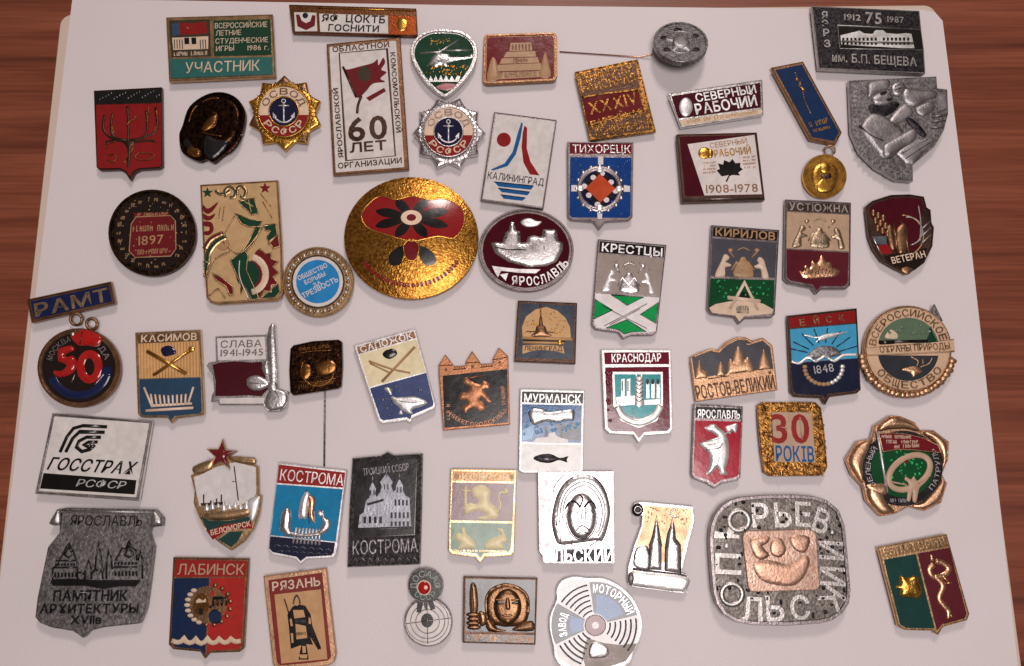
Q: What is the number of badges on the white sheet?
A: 57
